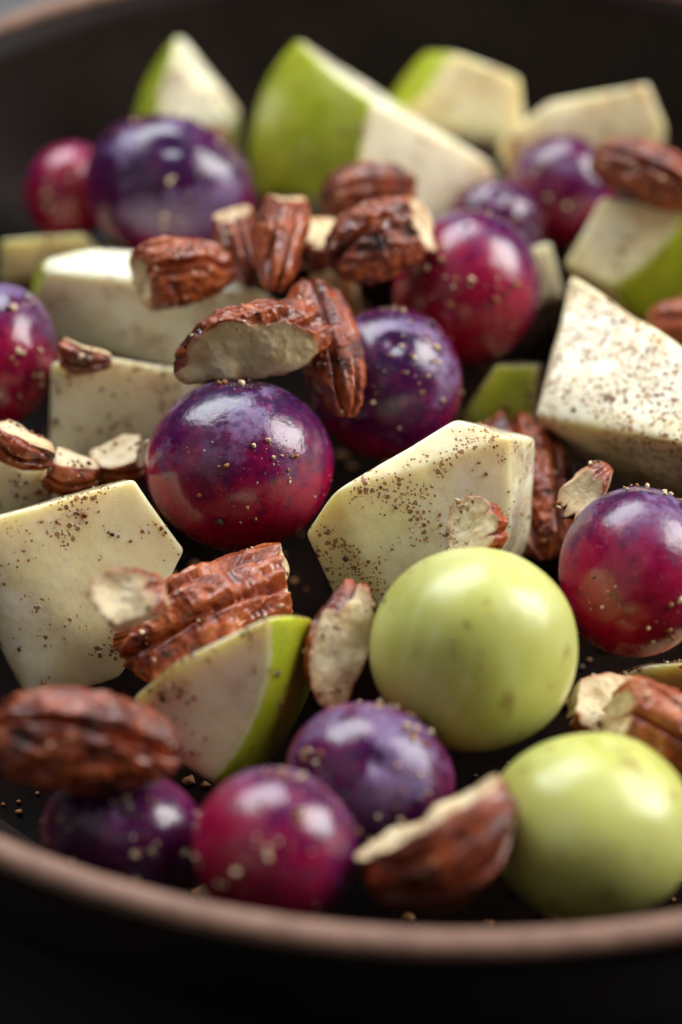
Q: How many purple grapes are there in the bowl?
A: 12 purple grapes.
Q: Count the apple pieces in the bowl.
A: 17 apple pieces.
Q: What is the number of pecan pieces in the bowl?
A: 24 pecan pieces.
